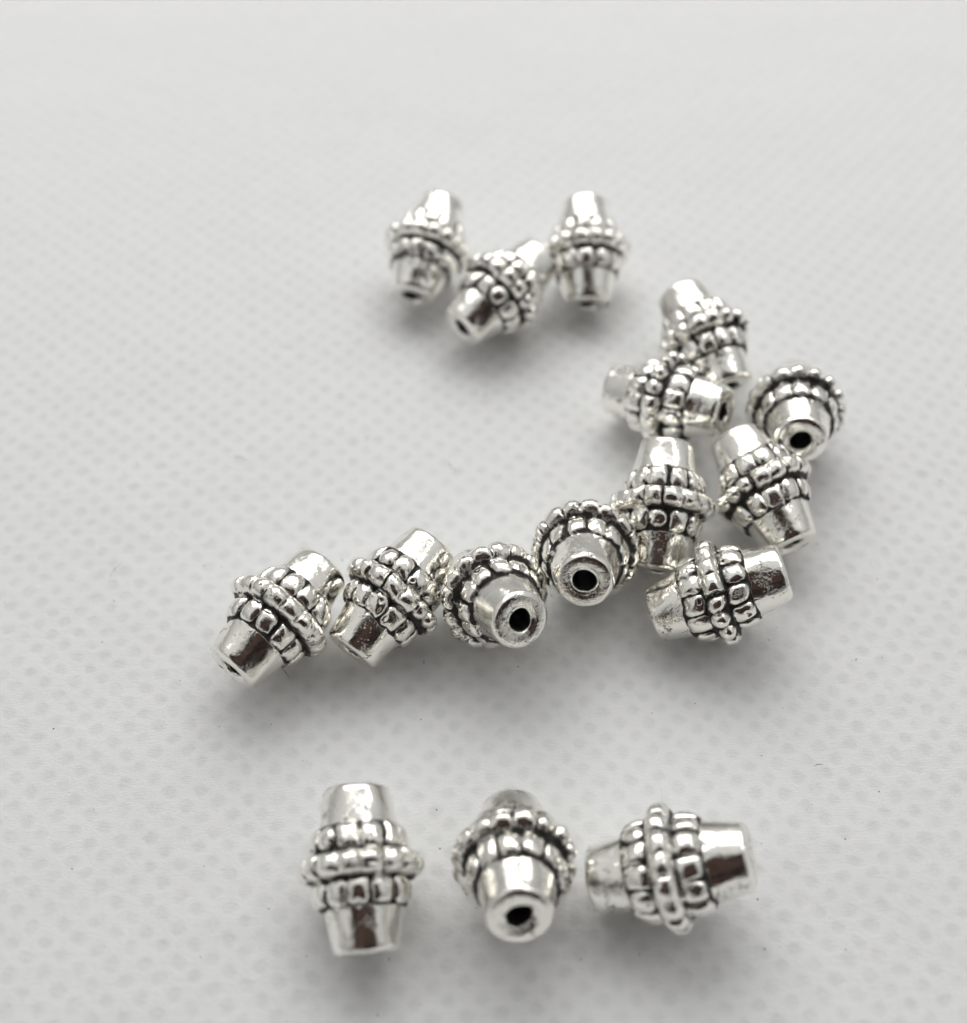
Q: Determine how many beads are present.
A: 16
